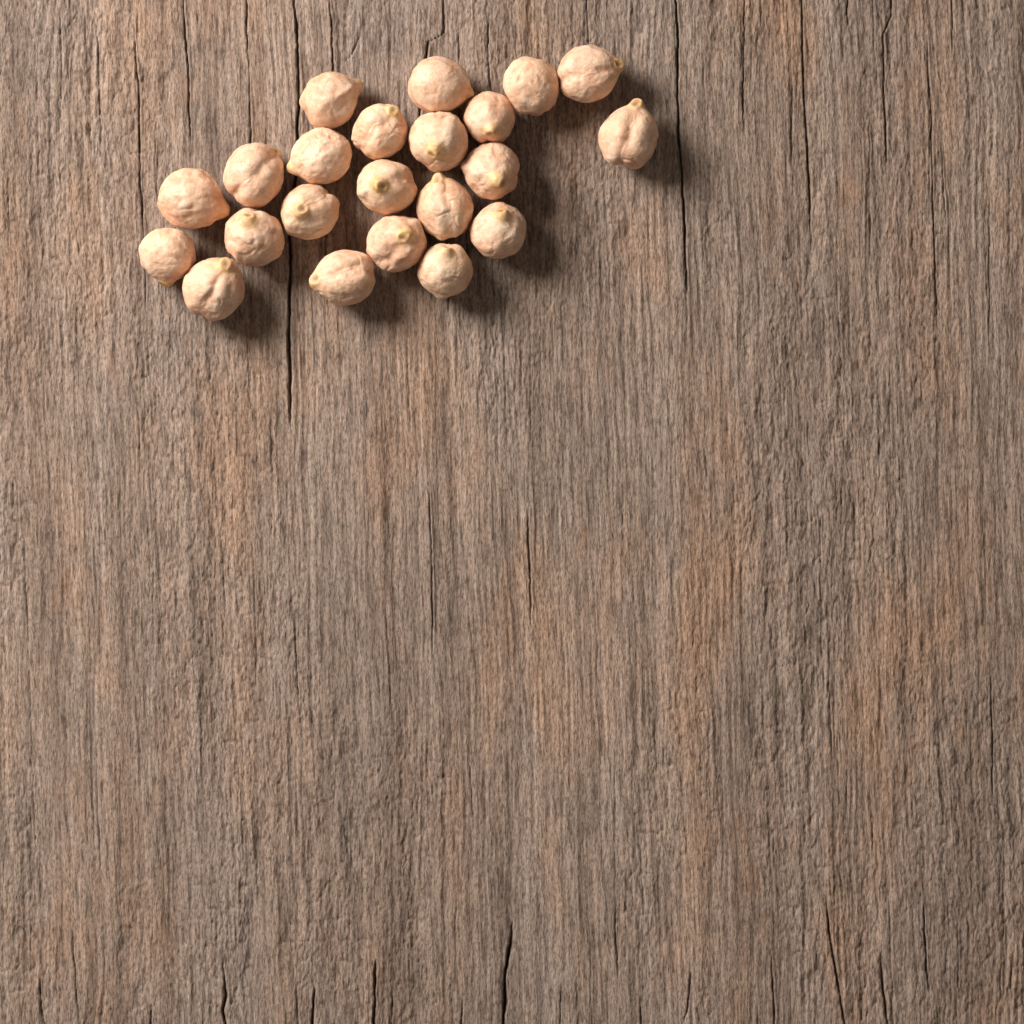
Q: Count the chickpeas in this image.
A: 22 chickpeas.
